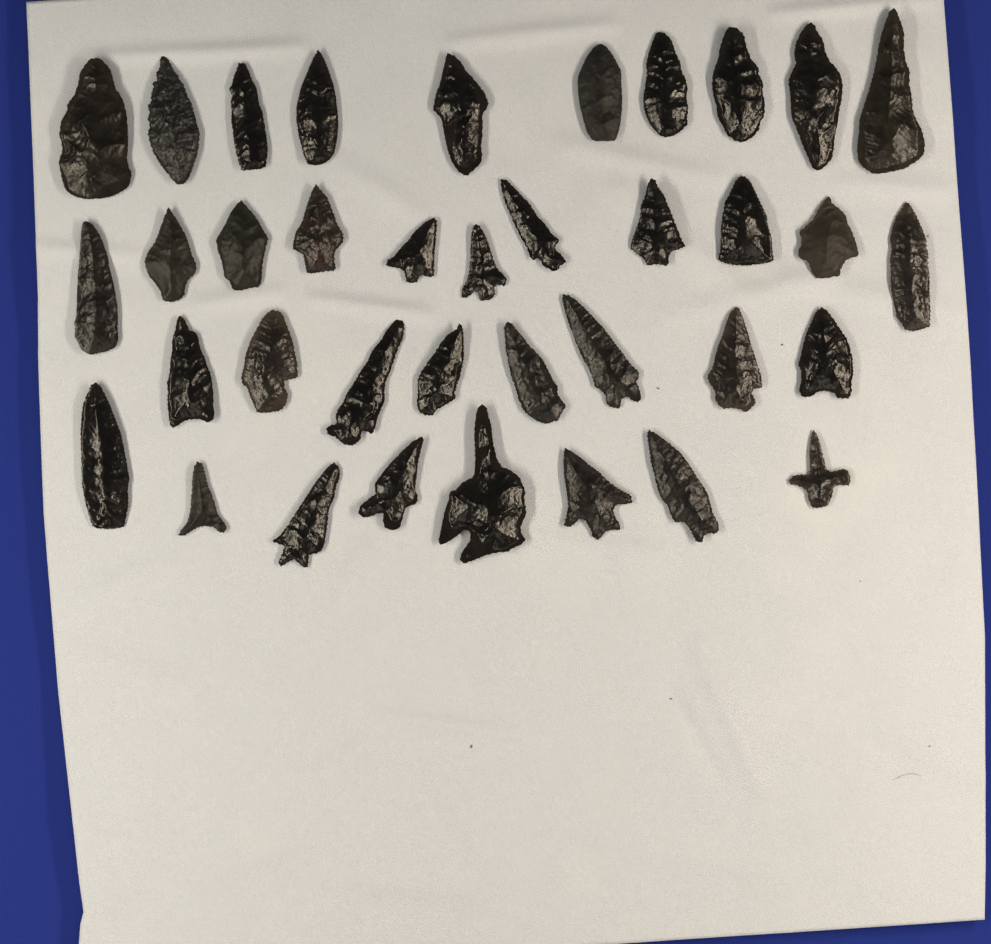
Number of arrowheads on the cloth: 37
